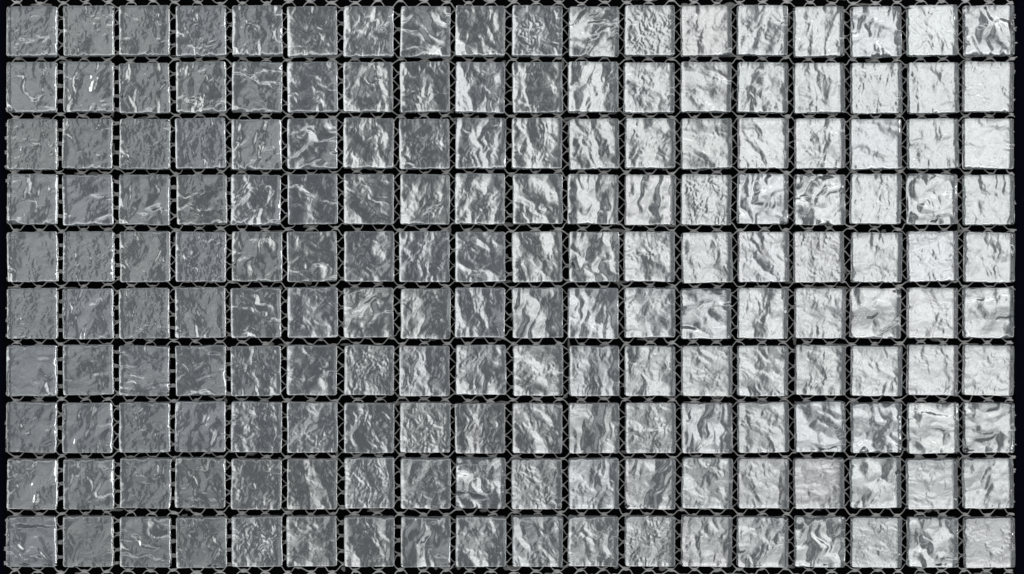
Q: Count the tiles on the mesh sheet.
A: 180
